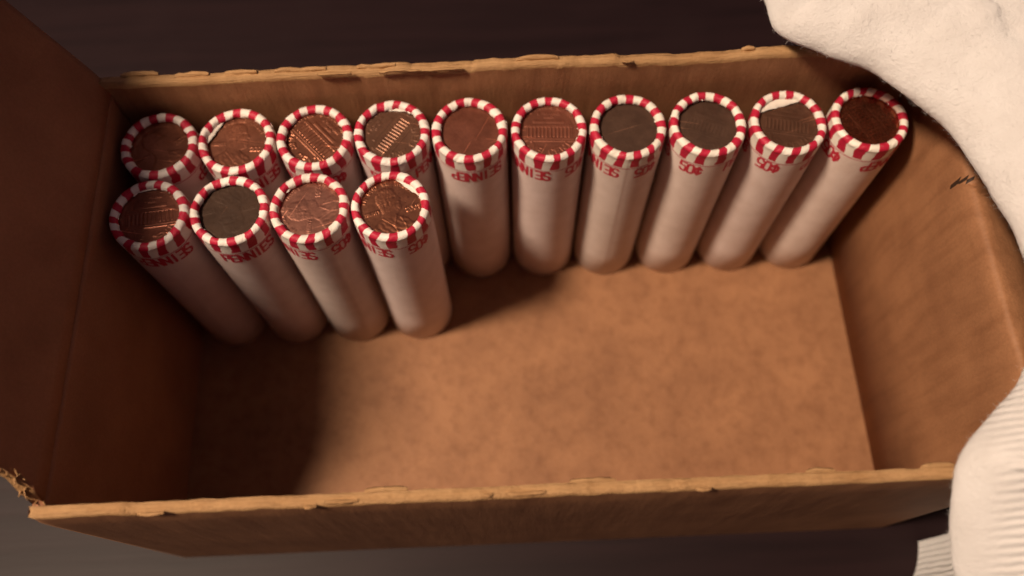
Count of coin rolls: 14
